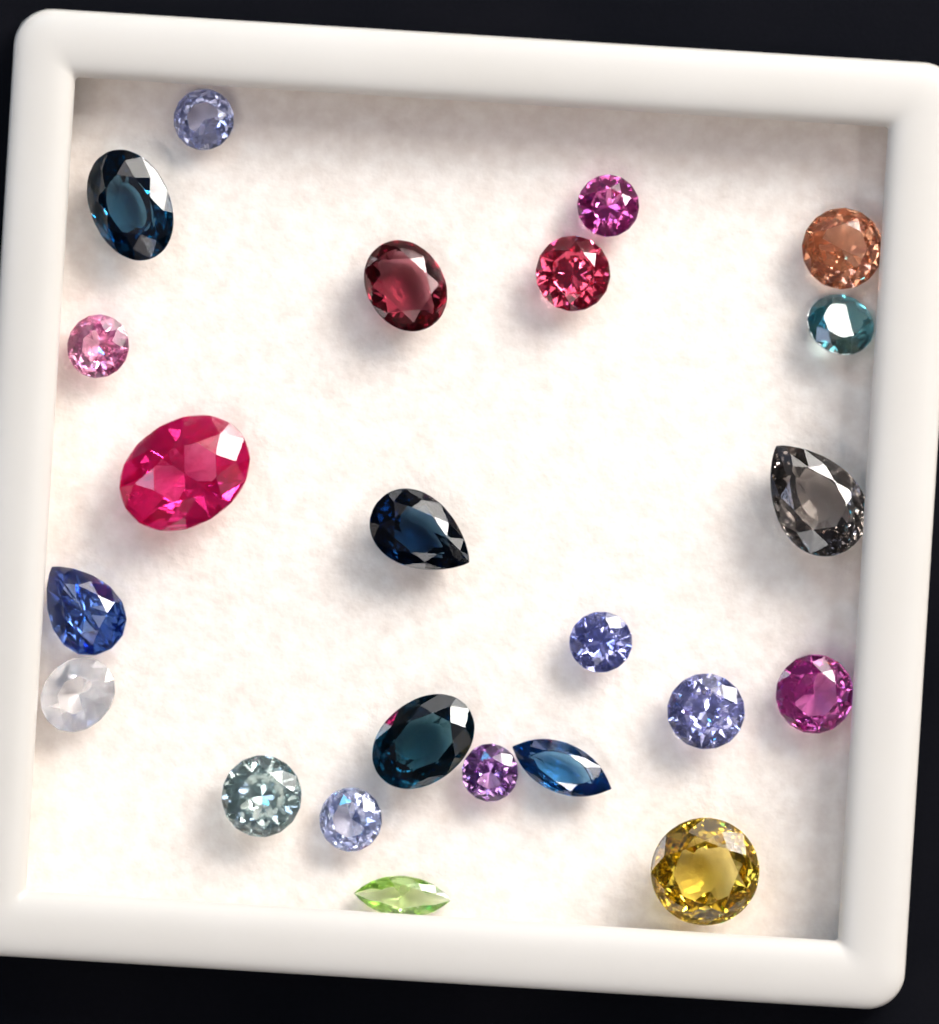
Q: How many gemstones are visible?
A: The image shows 23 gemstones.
